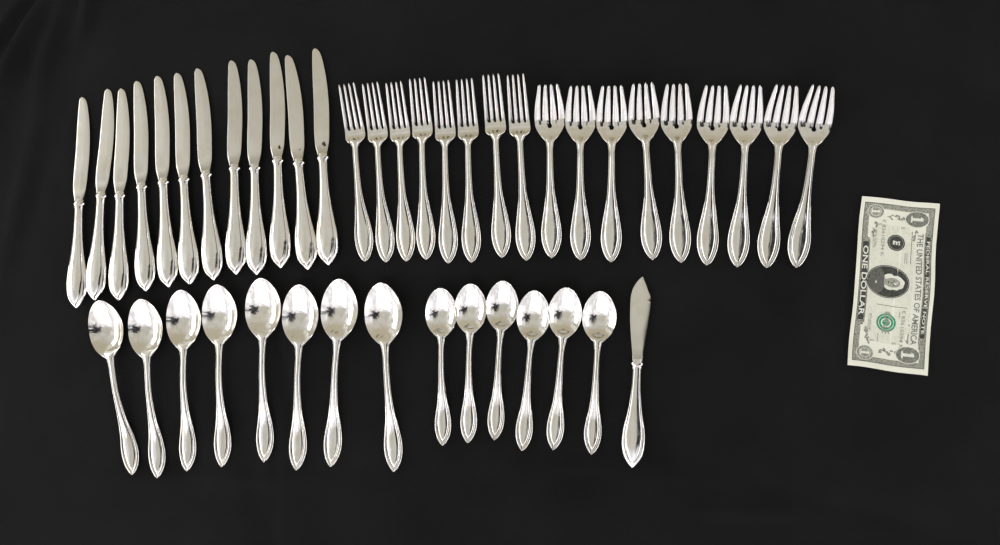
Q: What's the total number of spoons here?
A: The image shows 14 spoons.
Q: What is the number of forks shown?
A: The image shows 17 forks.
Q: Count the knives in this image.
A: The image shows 13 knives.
